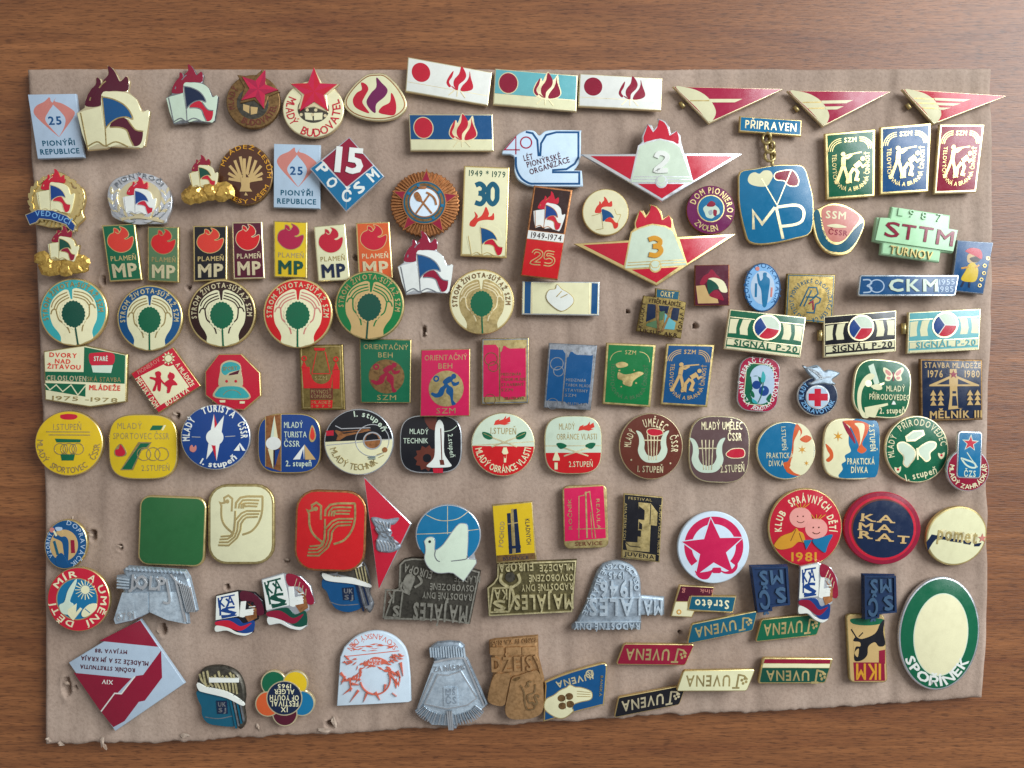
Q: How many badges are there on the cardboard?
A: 126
